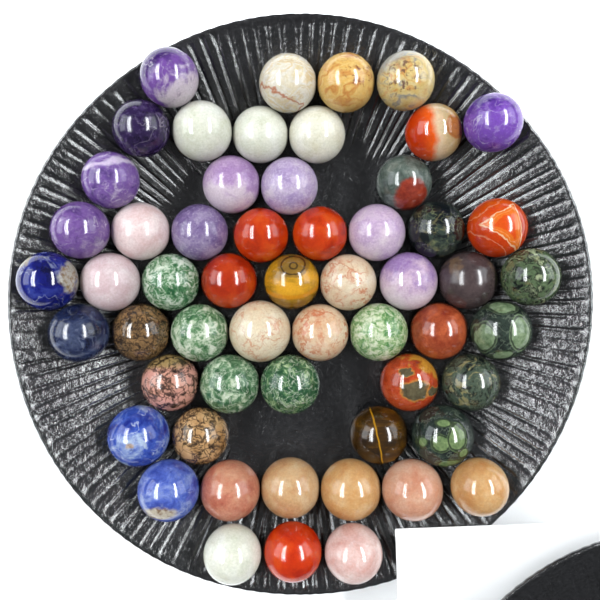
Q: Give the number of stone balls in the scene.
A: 57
